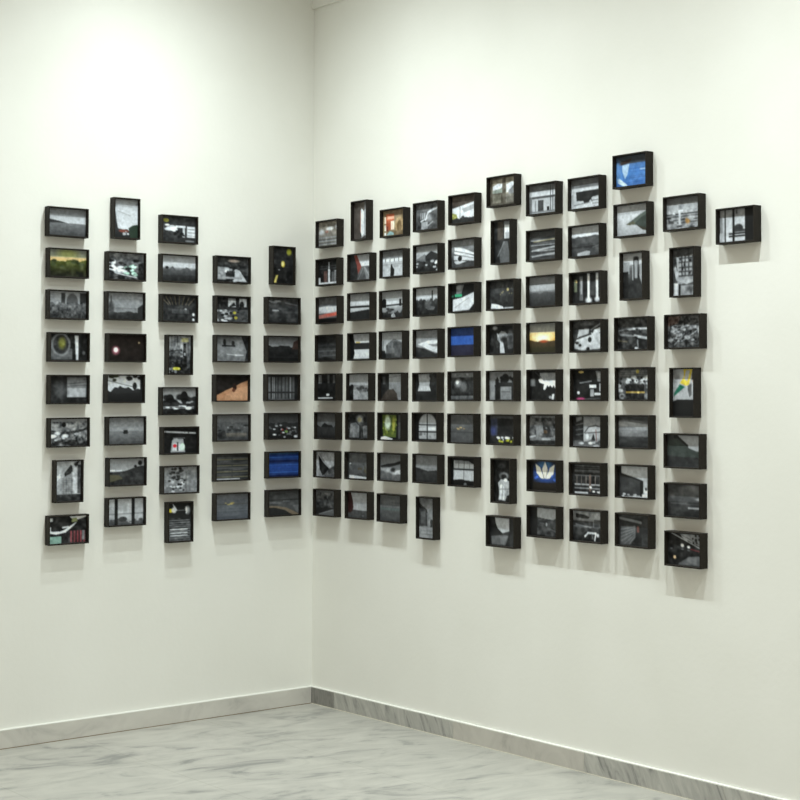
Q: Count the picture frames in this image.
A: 117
